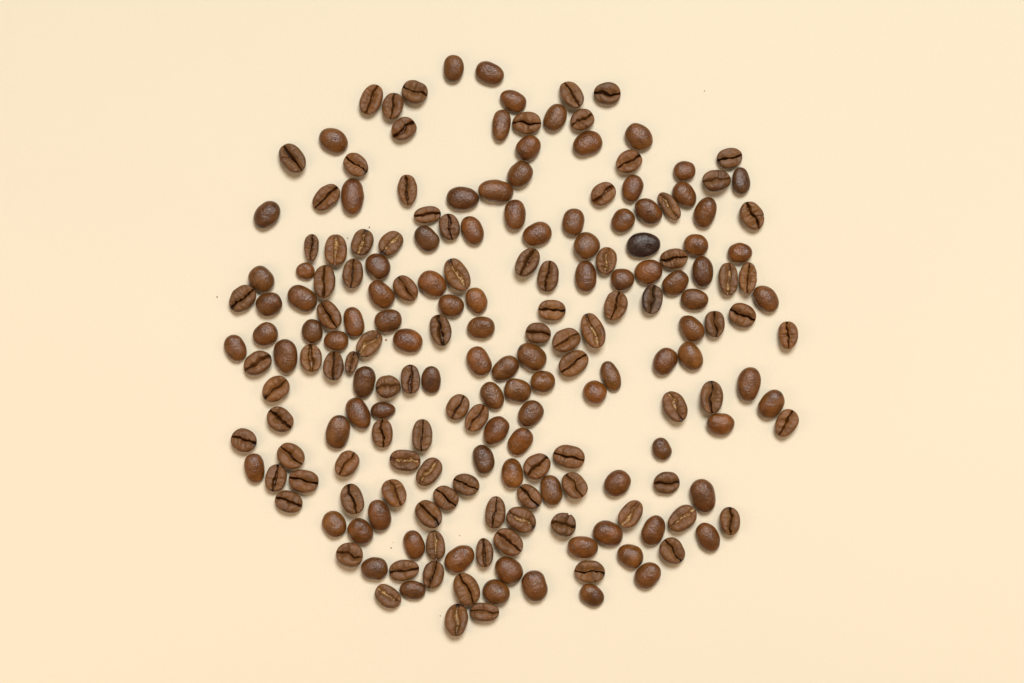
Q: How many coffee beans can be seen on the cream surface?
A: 200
